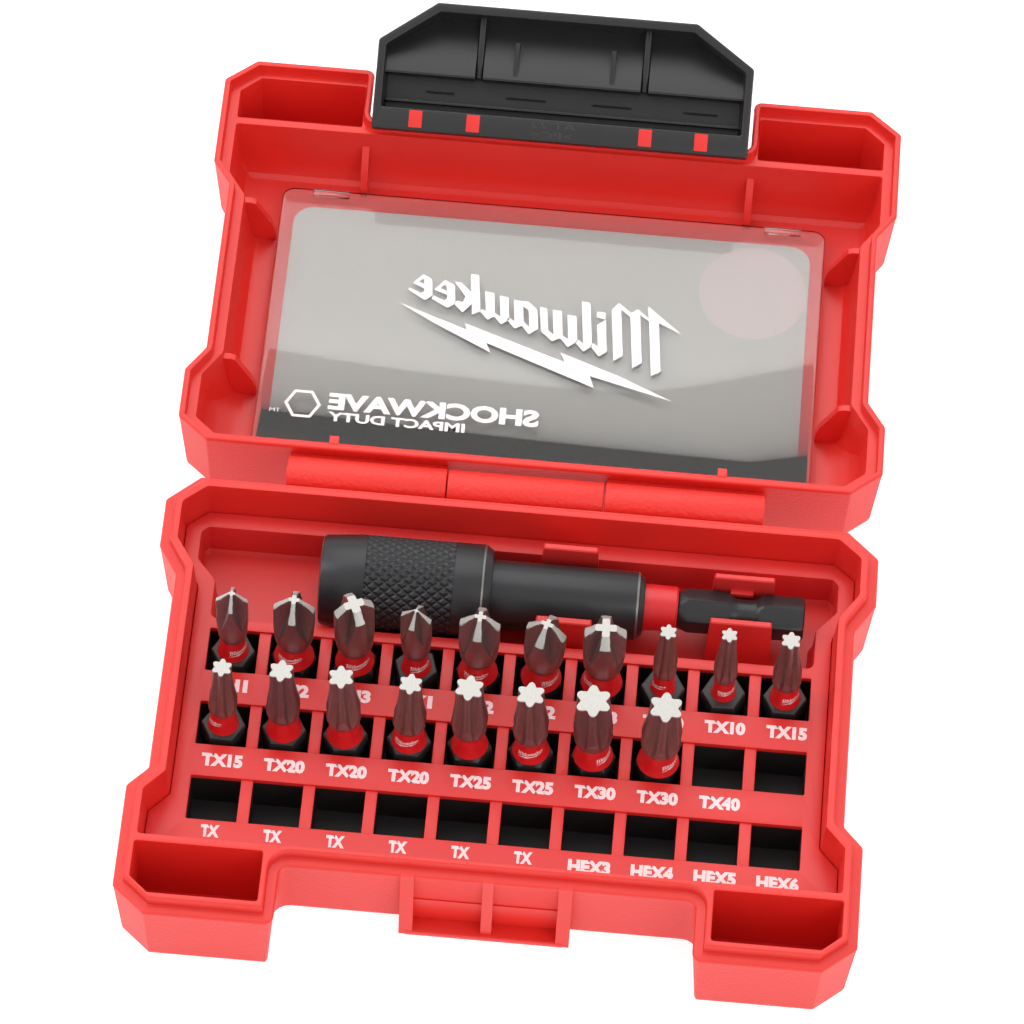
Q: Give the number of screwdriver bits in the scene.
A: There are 18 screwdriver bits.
